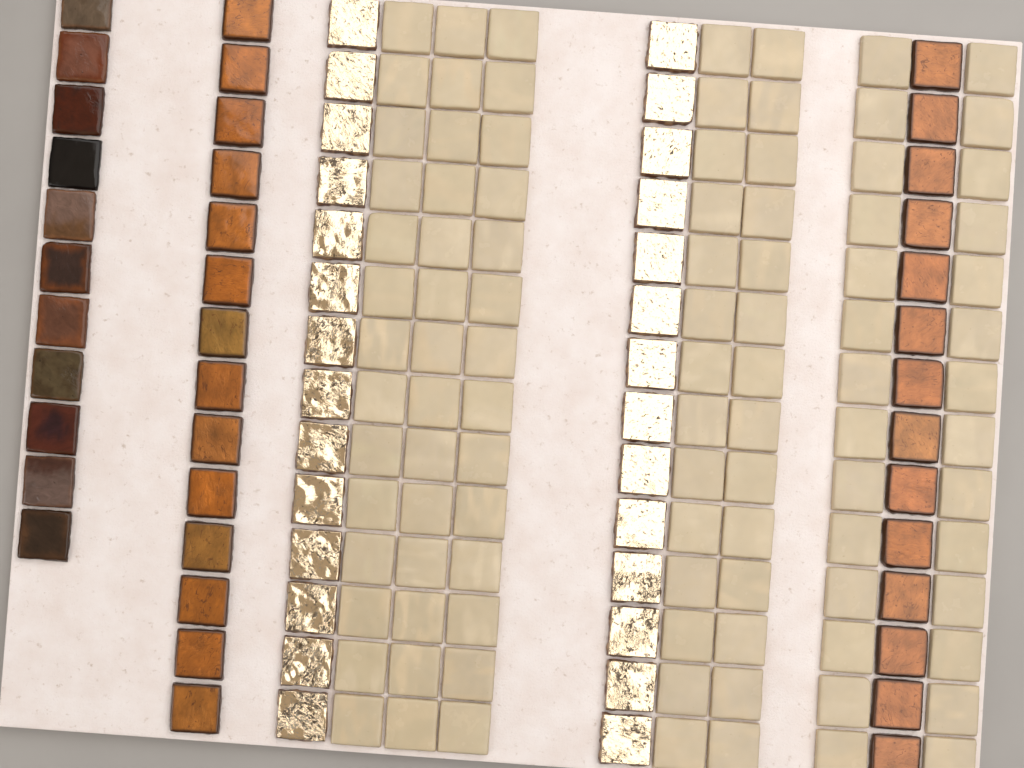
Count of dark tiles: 11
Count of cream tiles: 98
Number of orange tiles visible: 28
